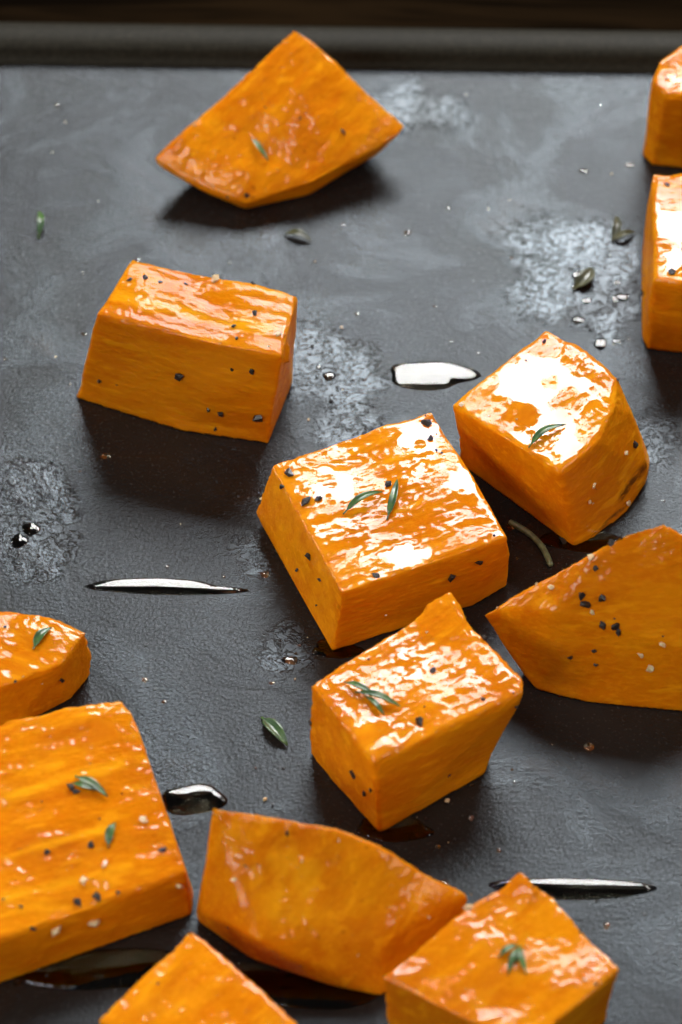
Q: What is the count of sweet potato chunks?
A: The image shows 13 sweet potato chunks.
